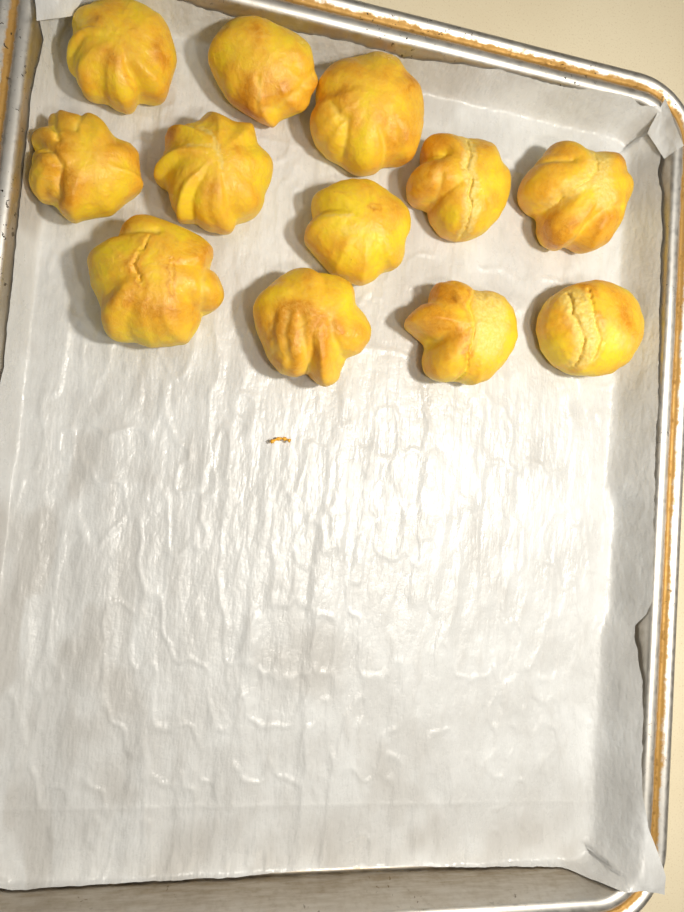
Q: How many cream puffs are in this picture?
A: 12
